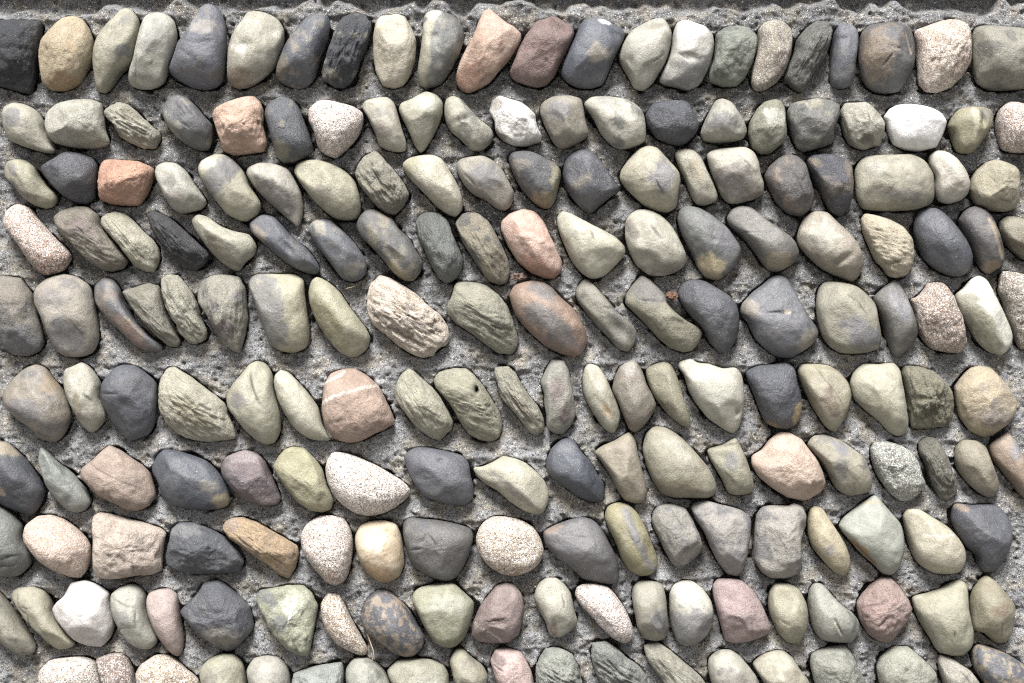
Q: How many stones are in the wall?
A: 200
